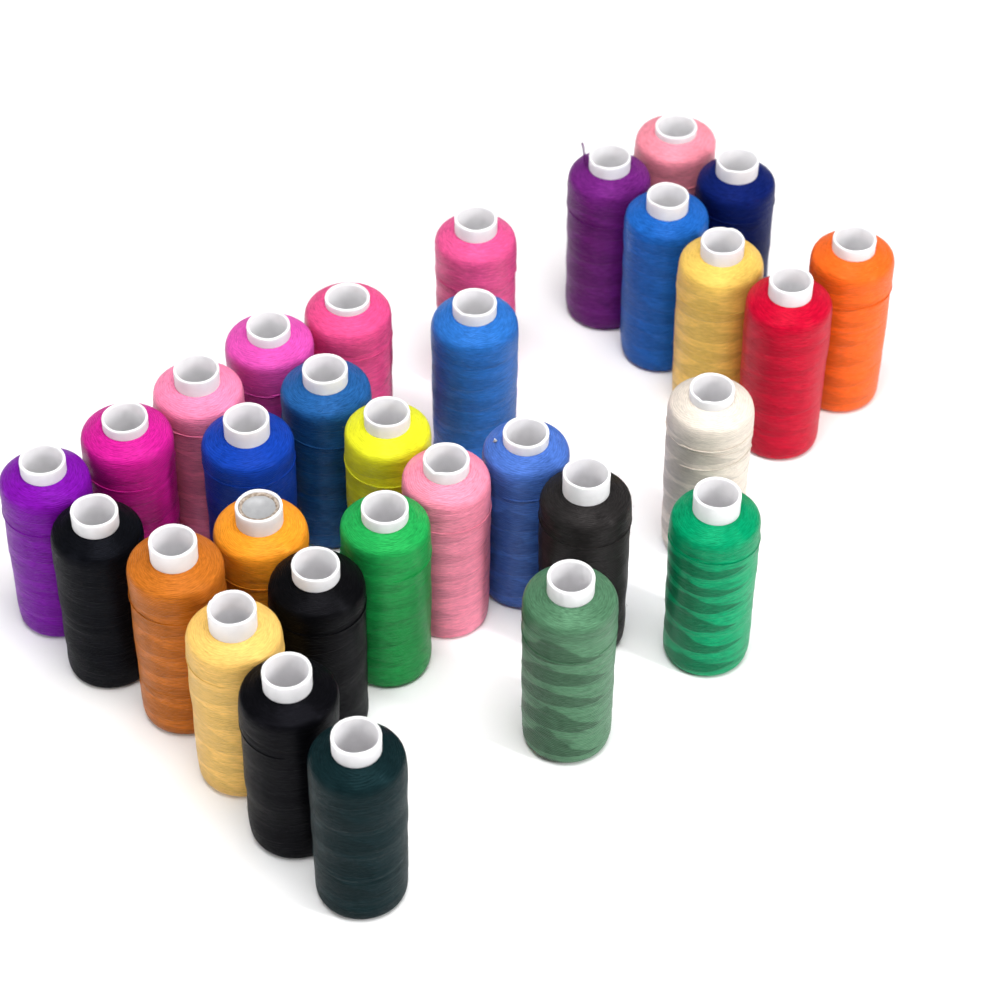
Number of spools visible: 31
